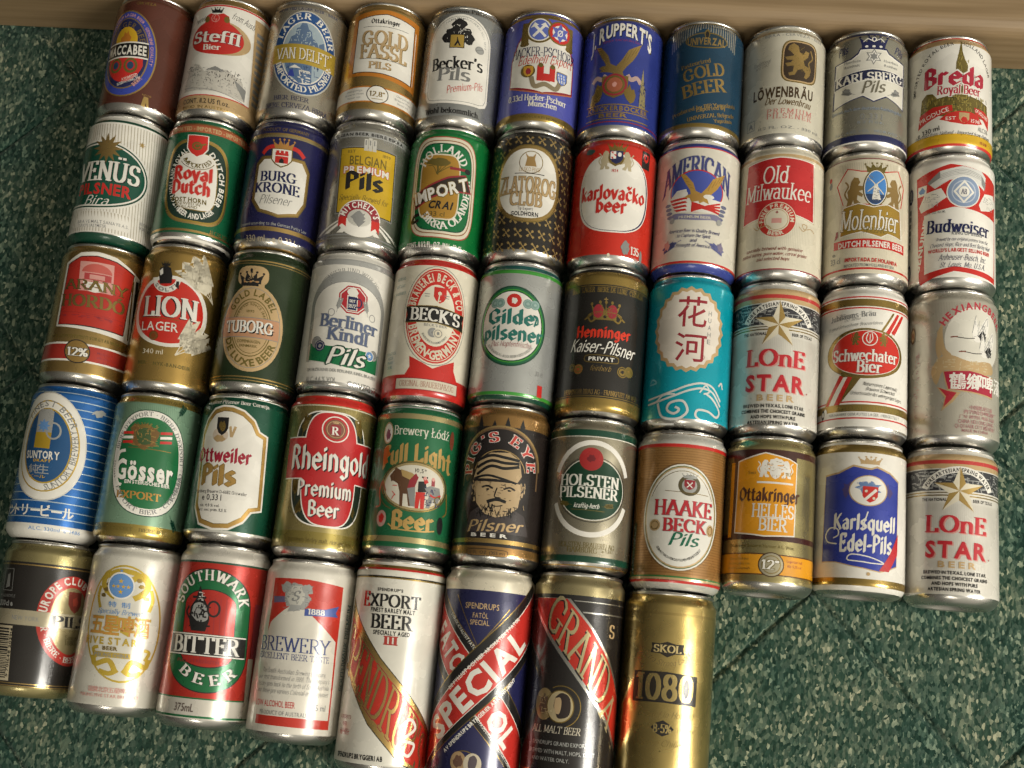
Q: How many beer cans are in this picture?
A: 52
